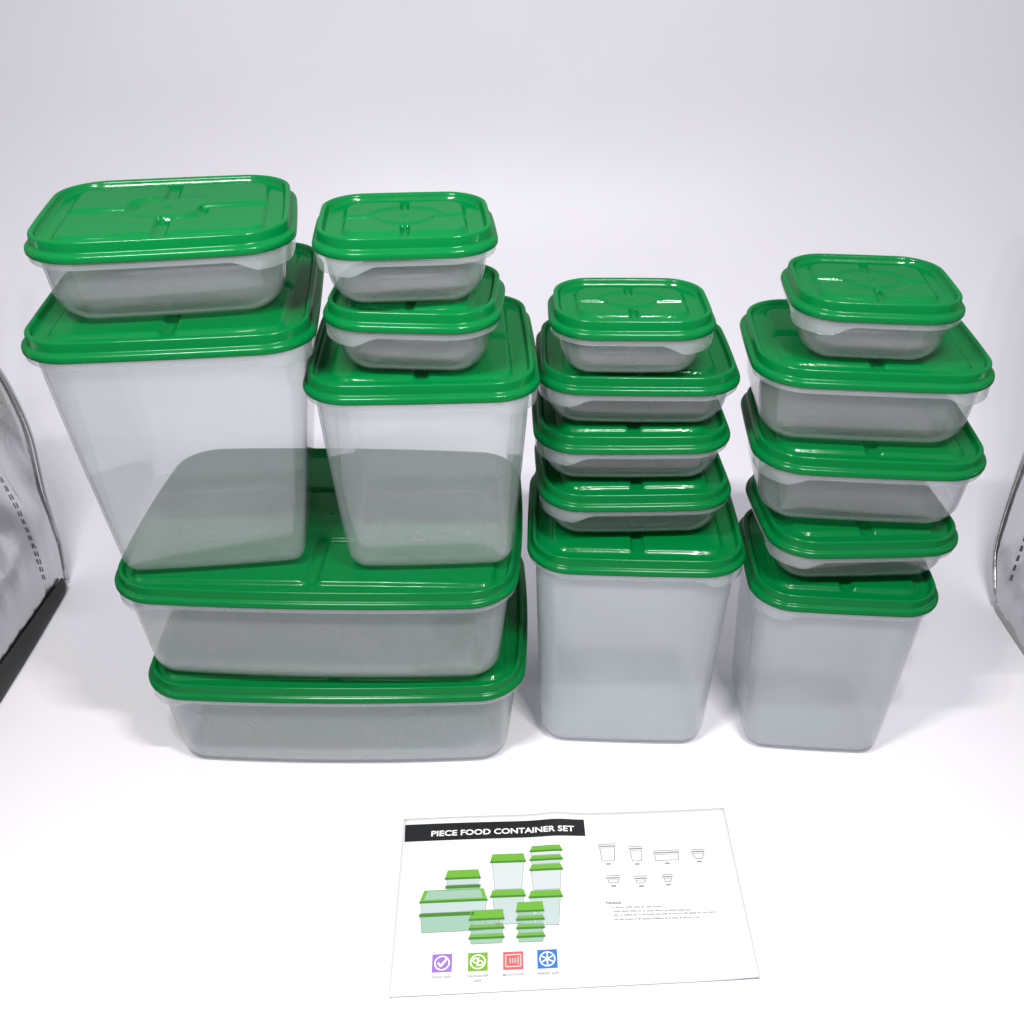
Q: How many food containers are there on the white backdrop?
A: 17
